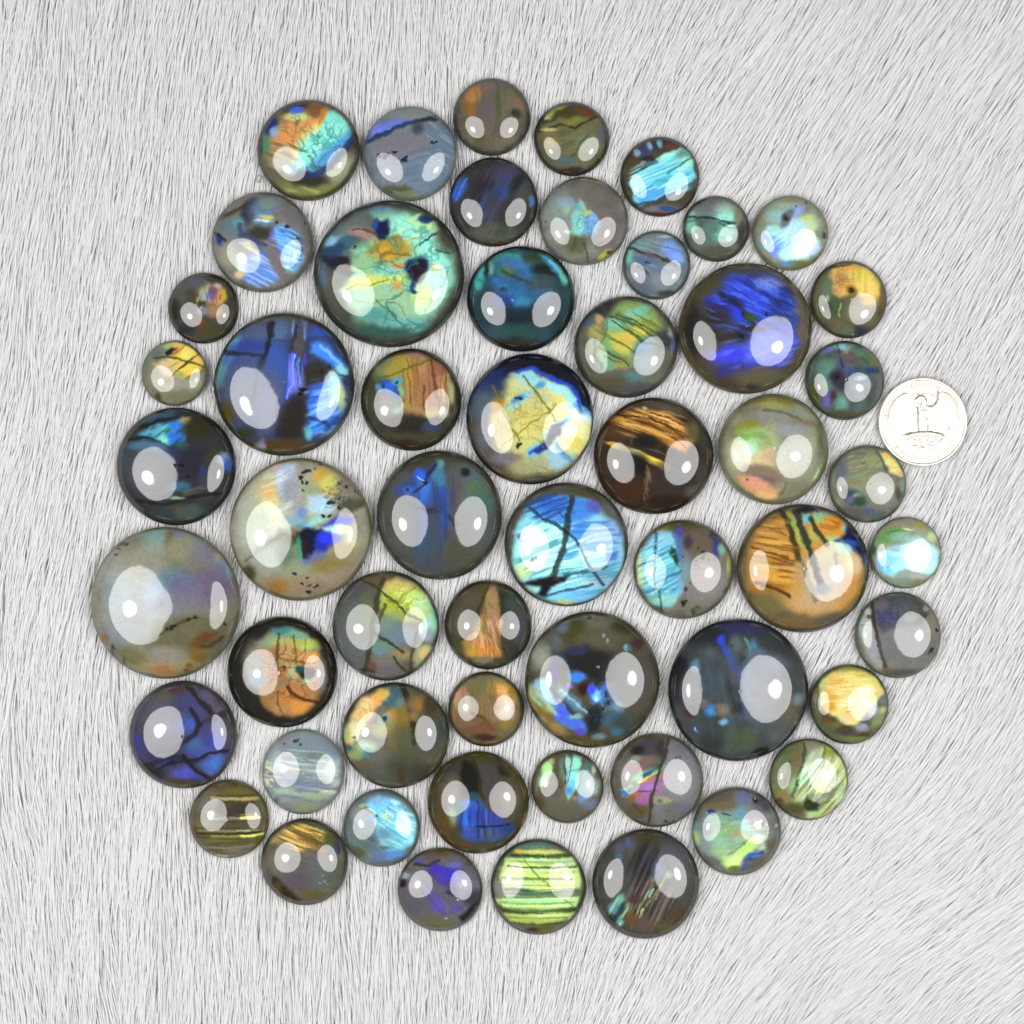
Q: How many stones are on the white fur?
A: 55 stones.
